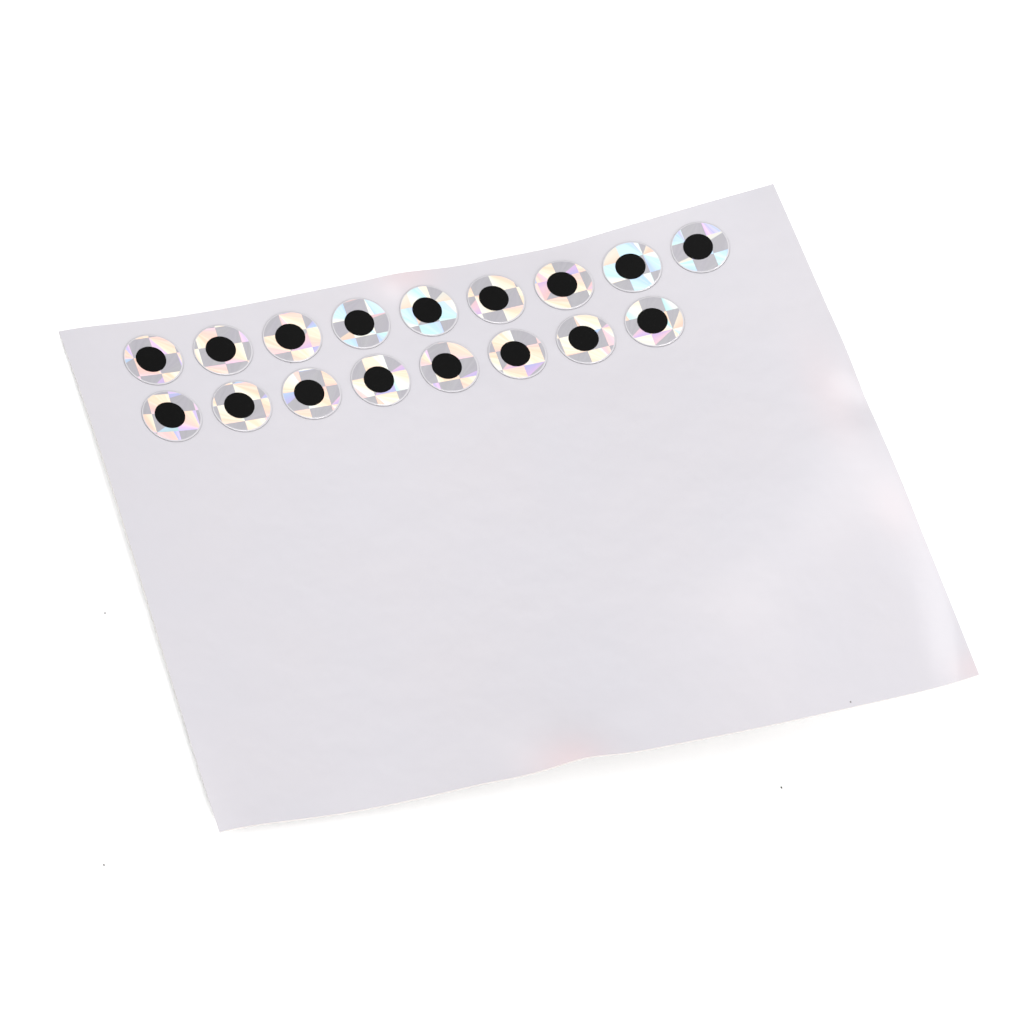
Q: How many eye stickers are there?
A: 17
